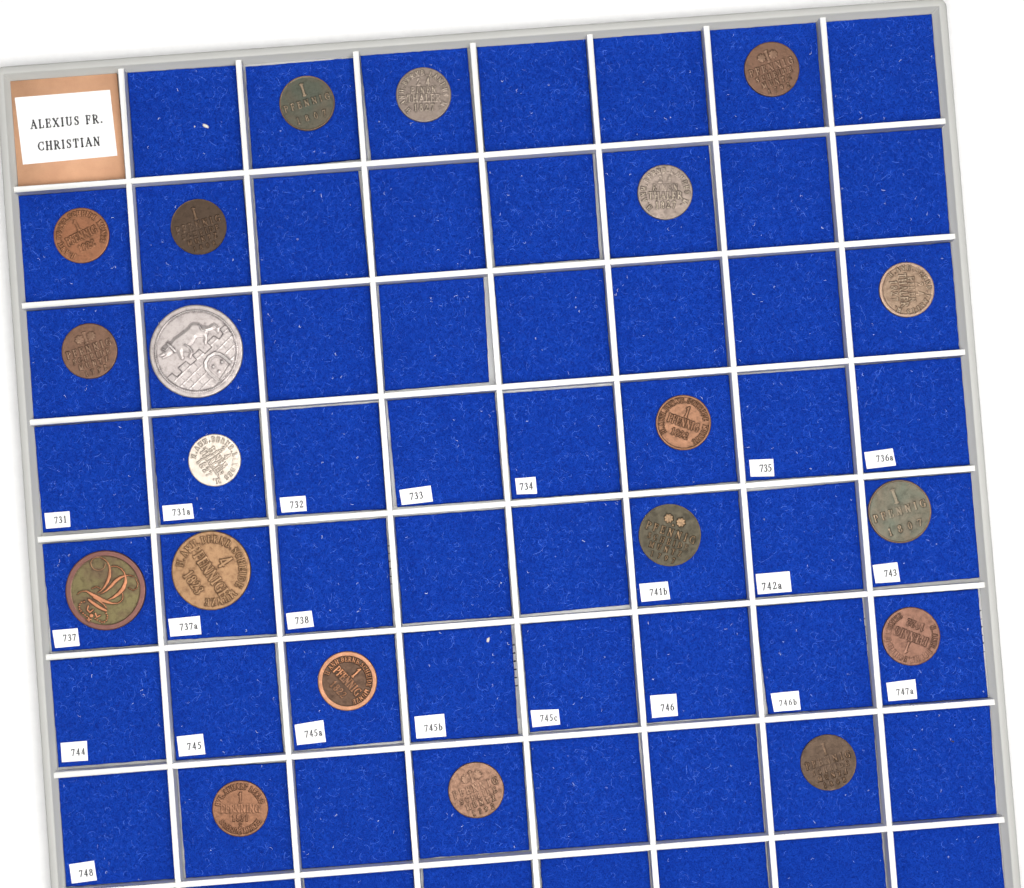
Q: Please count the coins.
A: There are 20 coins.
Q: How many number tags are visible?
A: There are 22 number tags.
